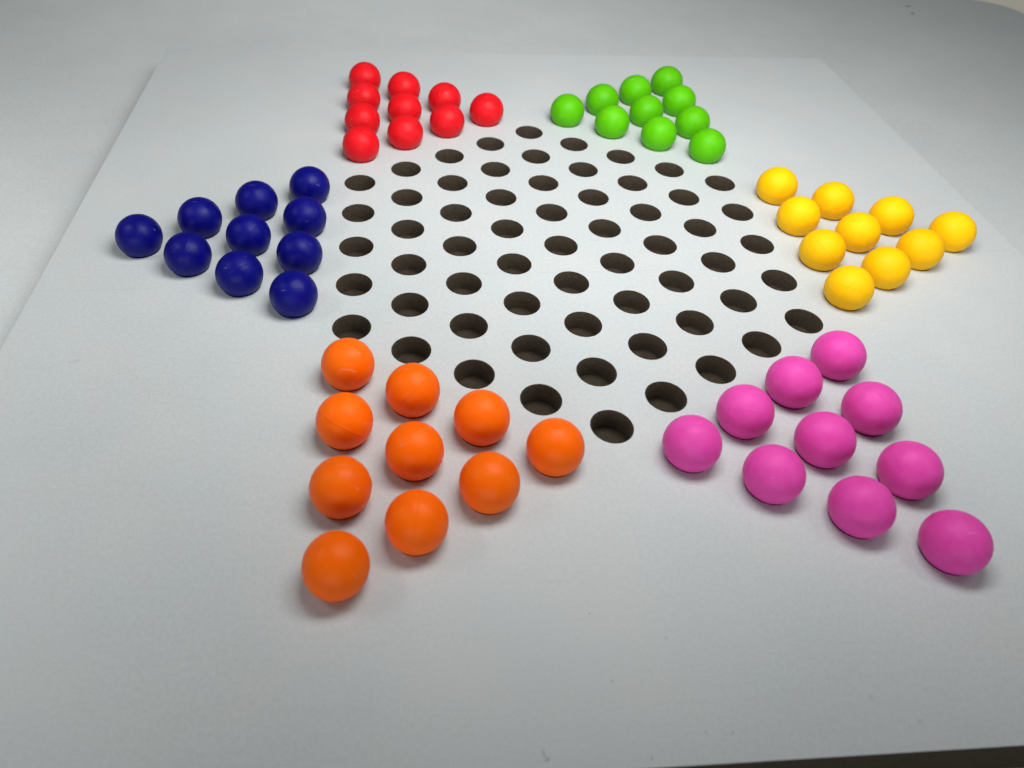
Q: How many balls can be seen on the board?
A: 60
